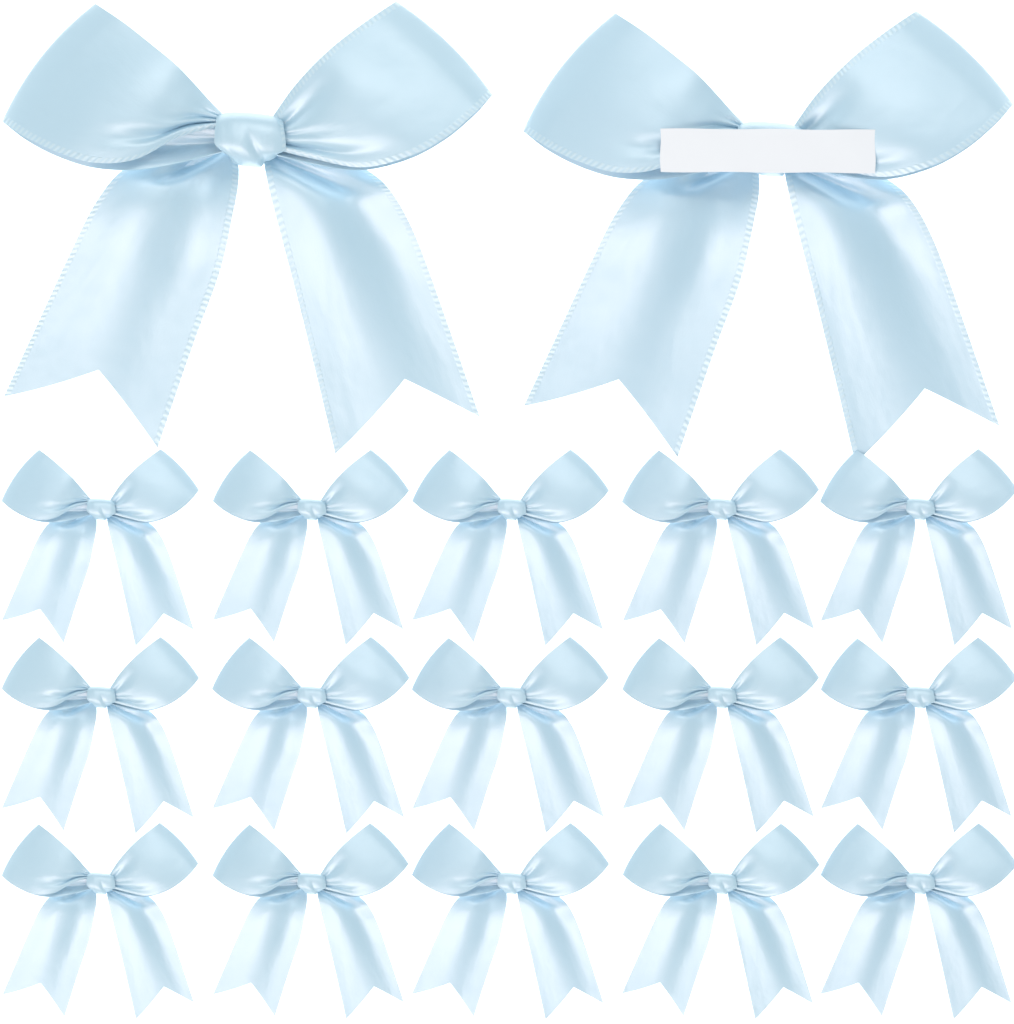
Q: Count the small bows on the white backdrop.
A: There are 15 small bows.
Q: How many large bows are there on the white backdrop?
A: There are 2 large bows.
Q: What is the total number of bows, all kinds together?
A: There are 17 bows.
